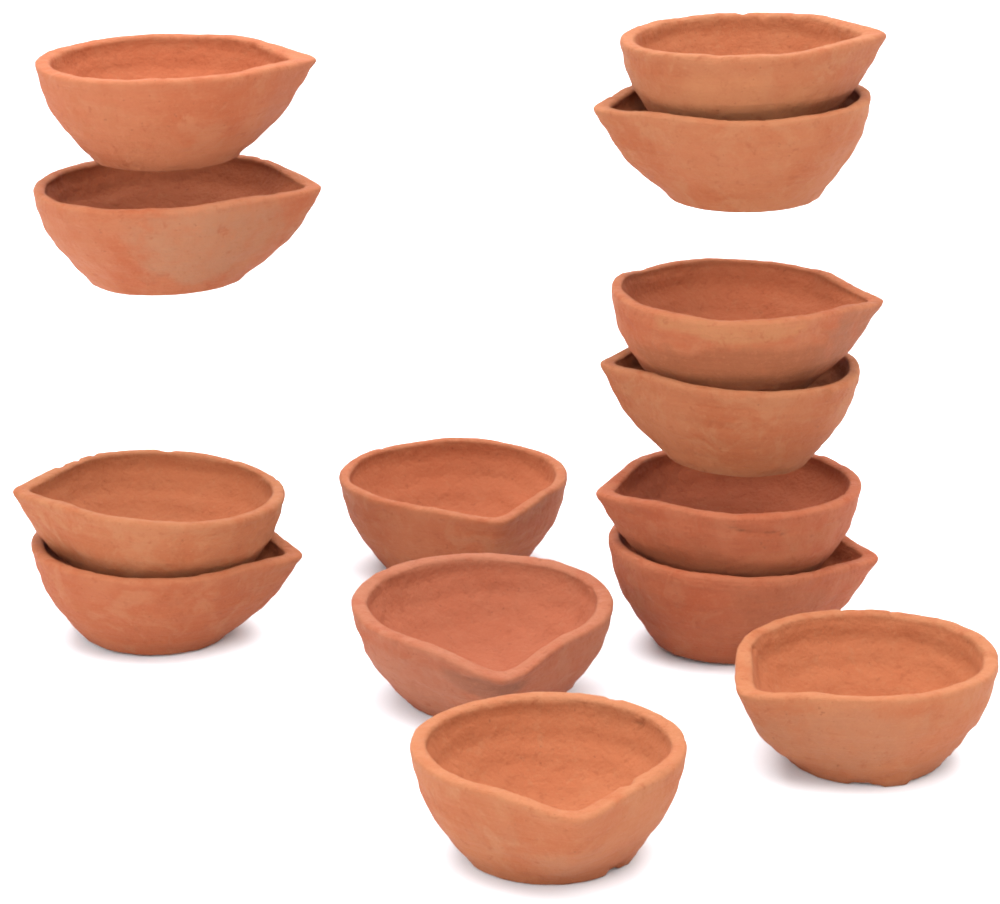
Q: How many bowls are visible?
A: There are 14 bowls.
